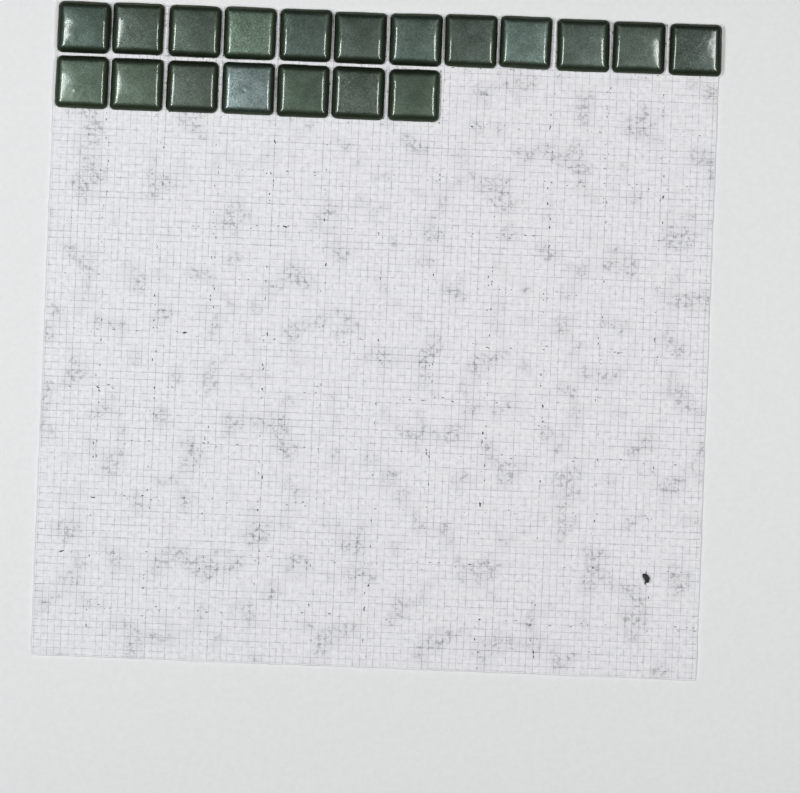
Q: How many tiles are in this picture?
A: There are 19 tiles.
